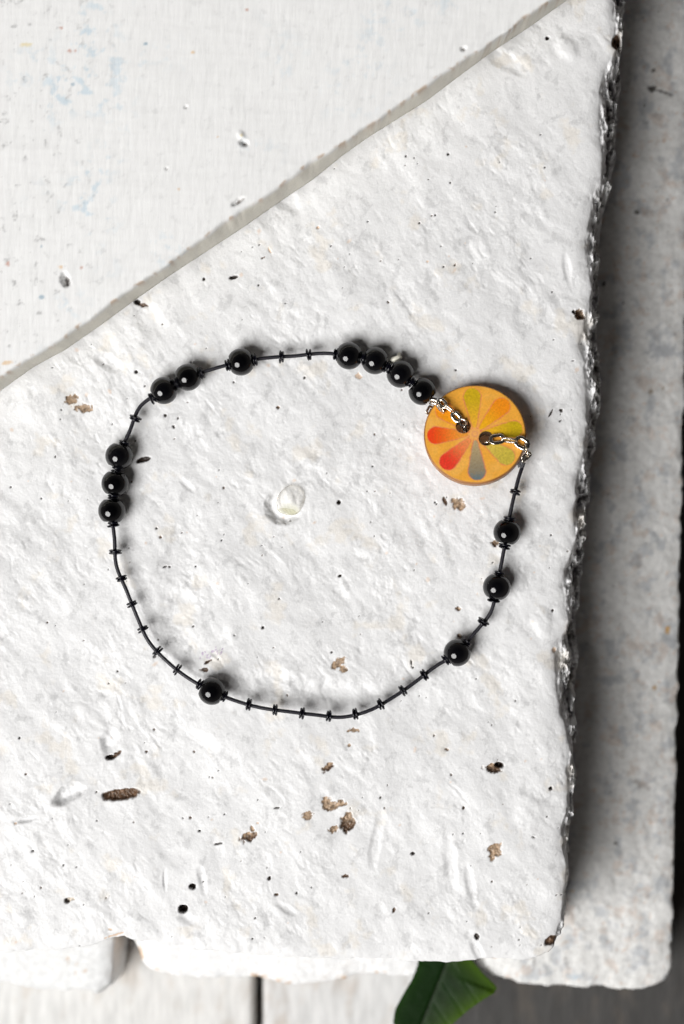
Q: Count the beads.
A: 14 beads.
